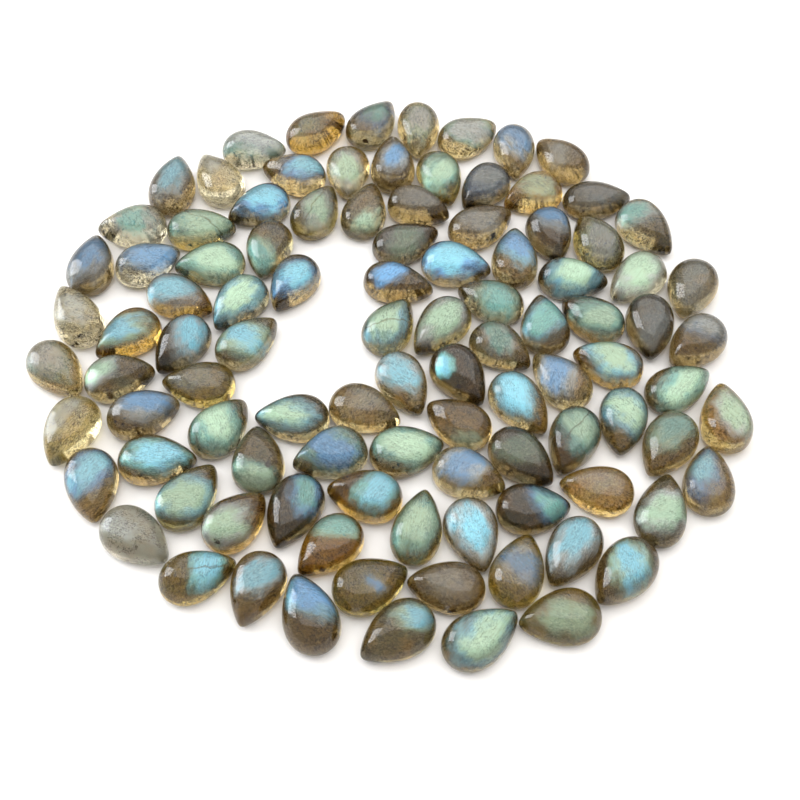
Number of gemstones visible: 101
